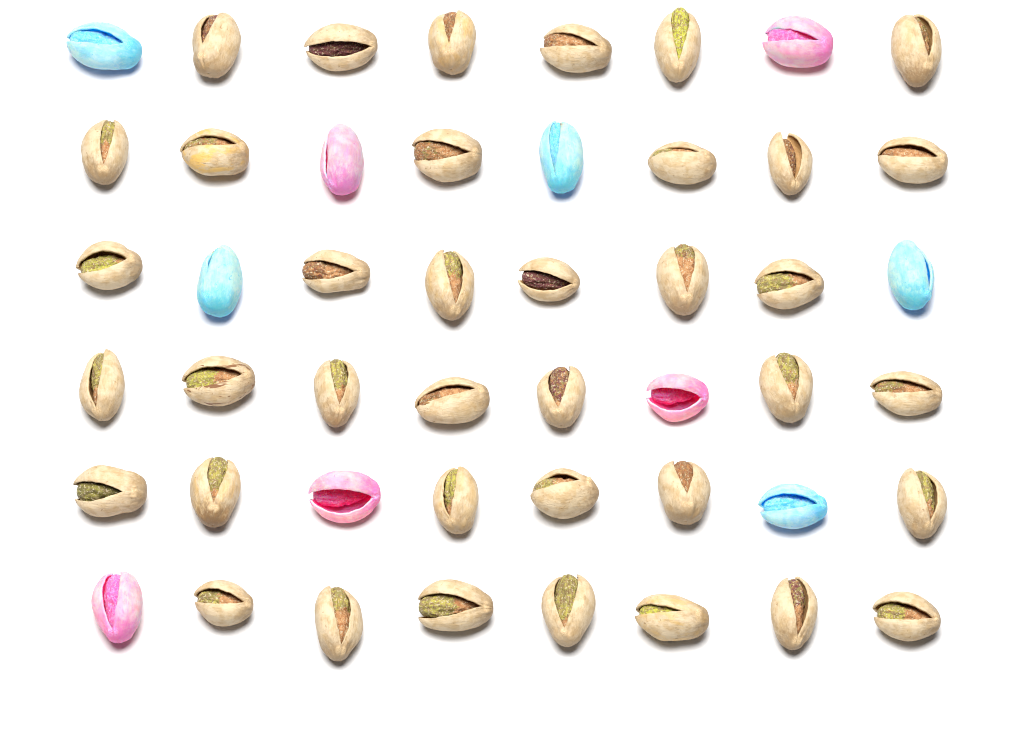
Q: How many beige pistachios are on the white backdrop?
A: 38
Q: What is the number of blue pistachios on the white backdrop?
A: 5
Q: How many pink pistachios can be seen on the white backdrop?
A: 5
